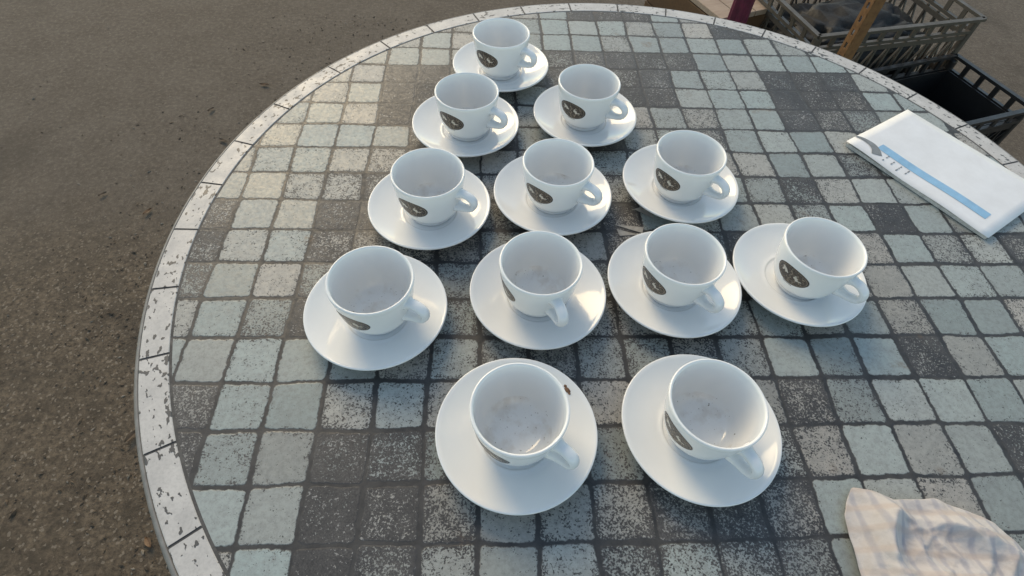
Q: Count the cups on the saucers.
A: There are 12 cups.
